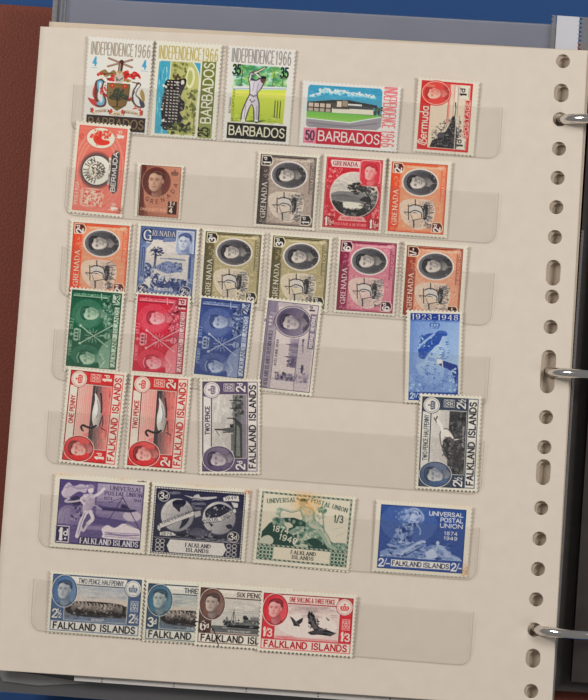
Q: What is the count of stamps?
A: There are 33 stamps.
